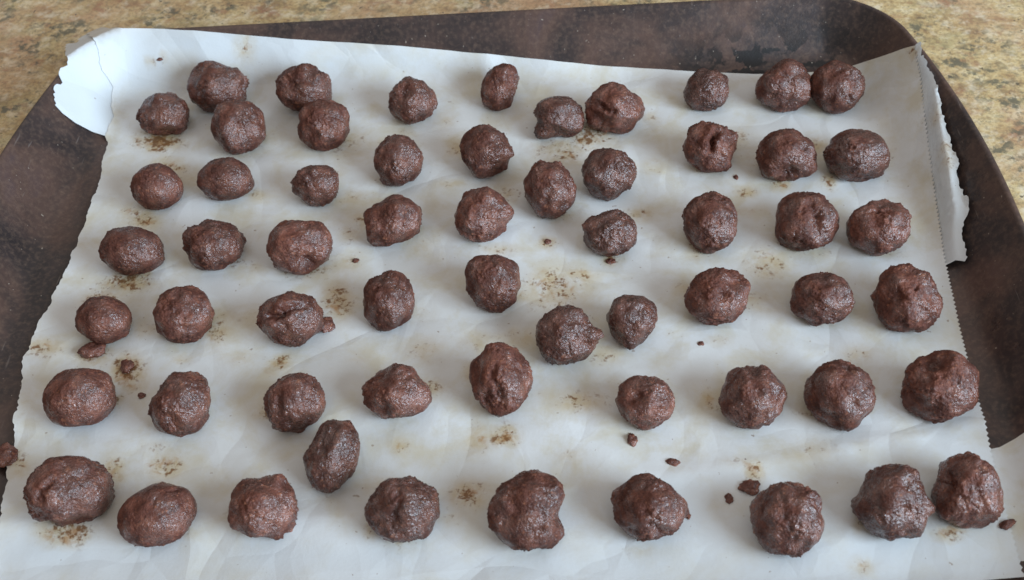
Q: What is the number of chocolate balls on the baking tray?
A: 60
